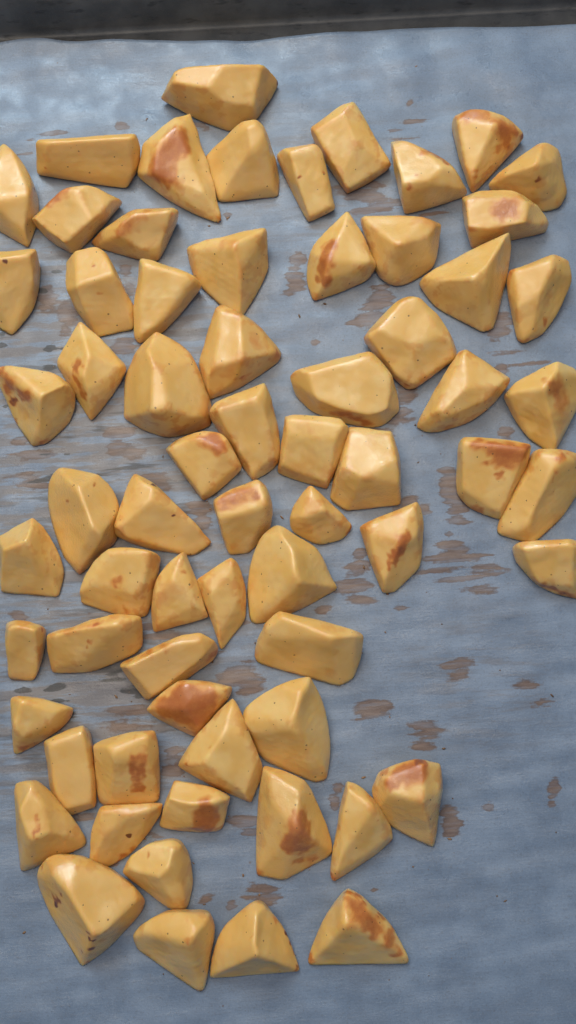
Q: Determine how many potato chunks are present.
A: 67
